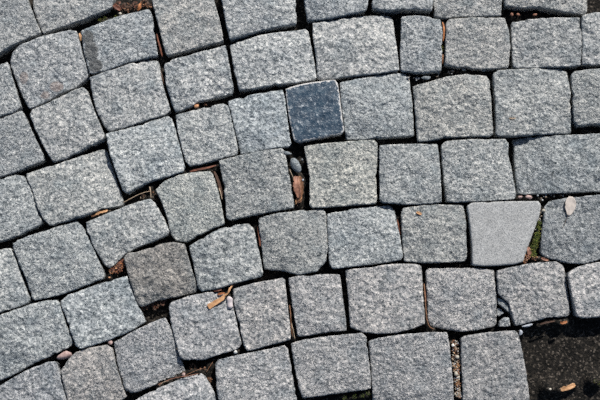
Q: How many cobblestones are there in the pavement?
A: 64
